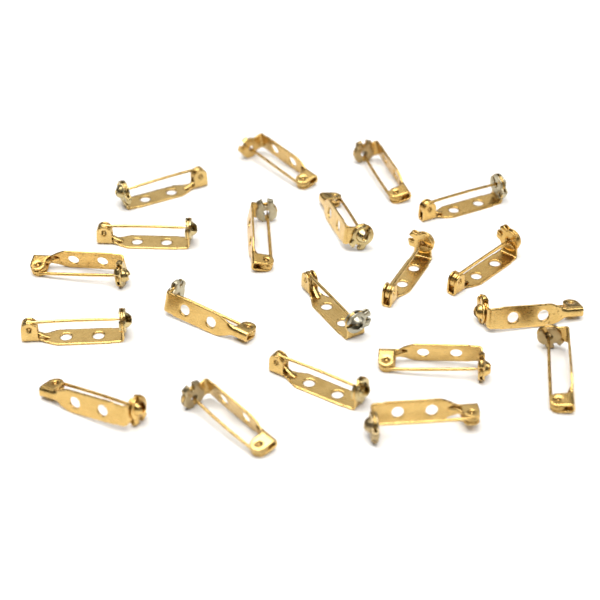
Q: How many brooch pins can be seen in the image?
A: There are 20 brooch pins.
